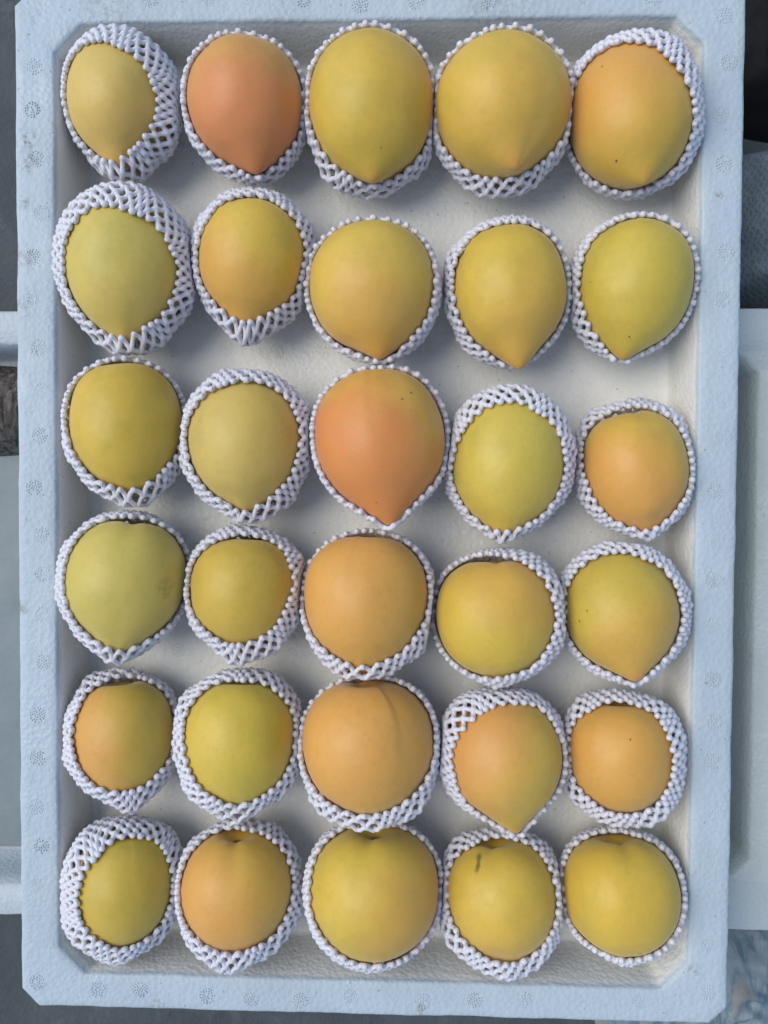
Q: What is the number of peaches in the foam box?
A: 30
